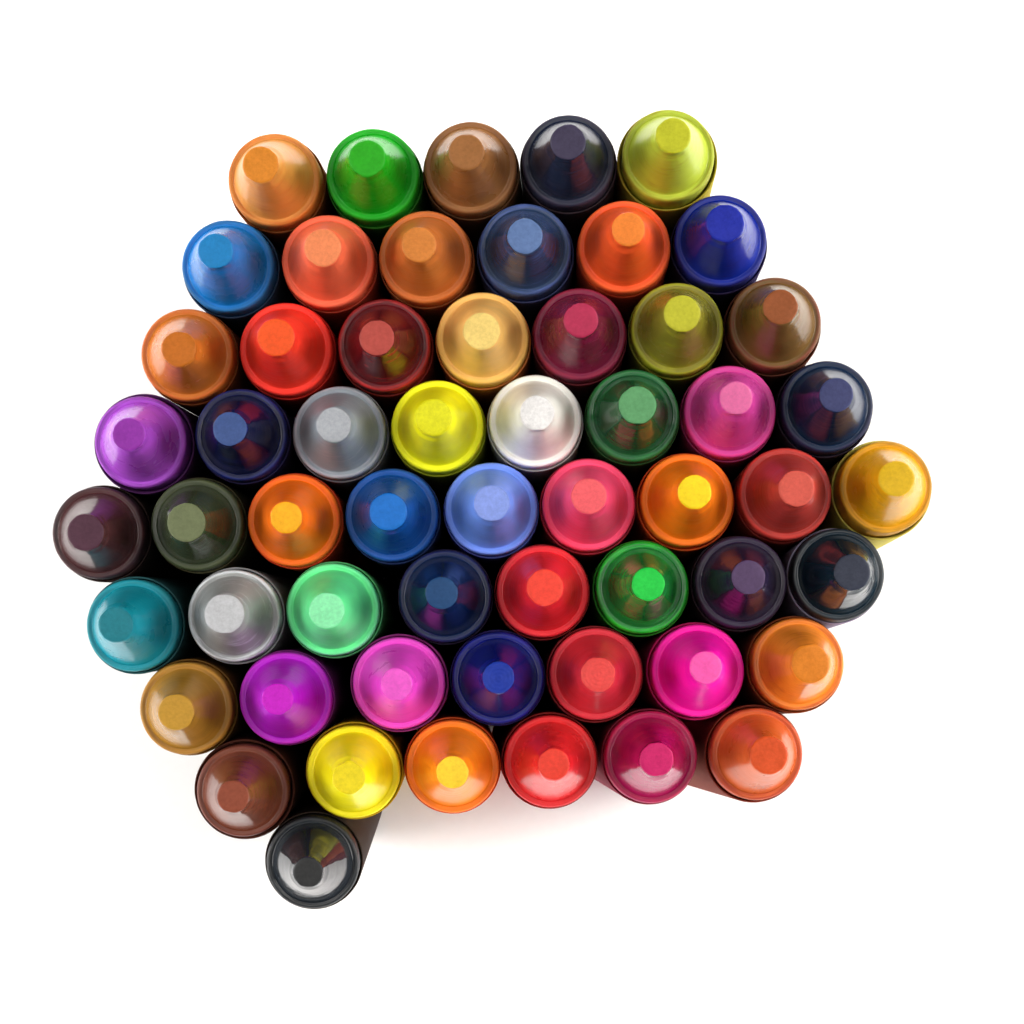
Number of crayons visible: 57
